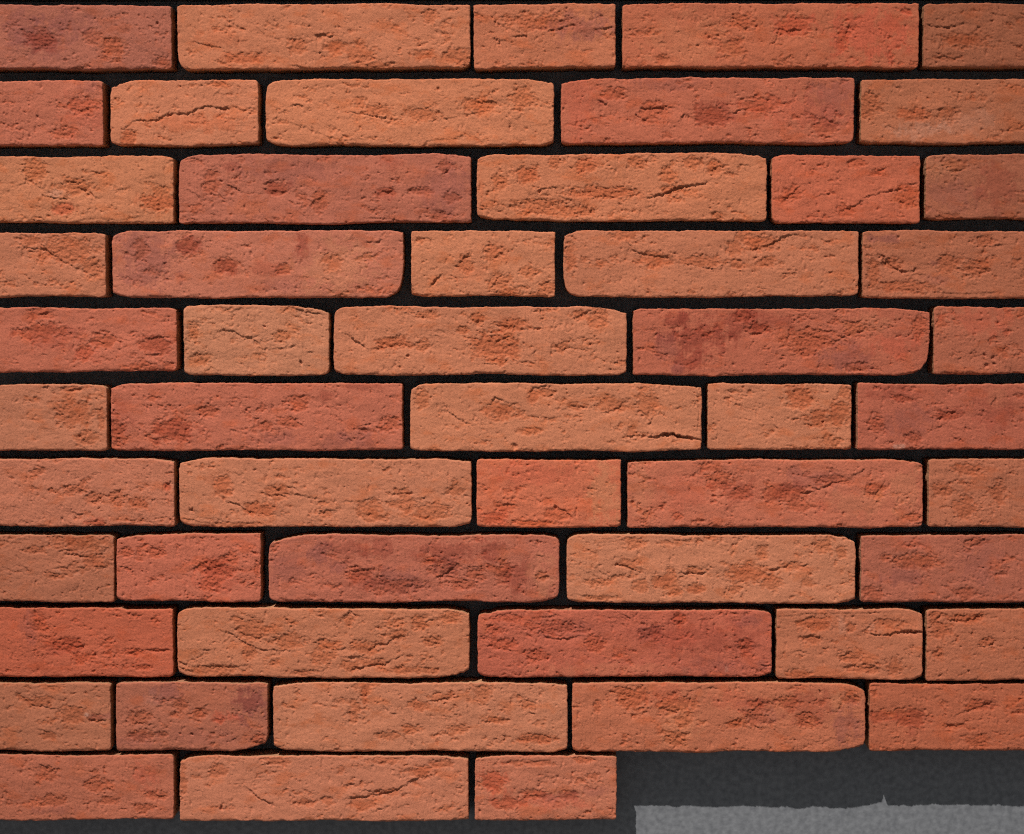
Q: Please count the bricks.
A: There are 53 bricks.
